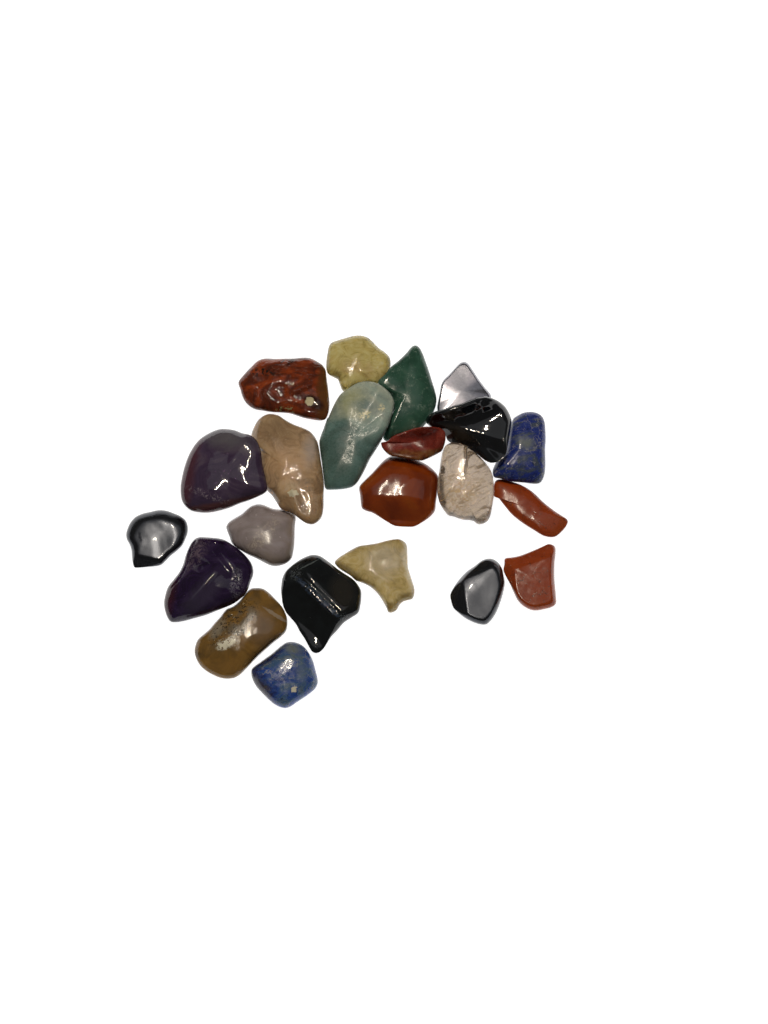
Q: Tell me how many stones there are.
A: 22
